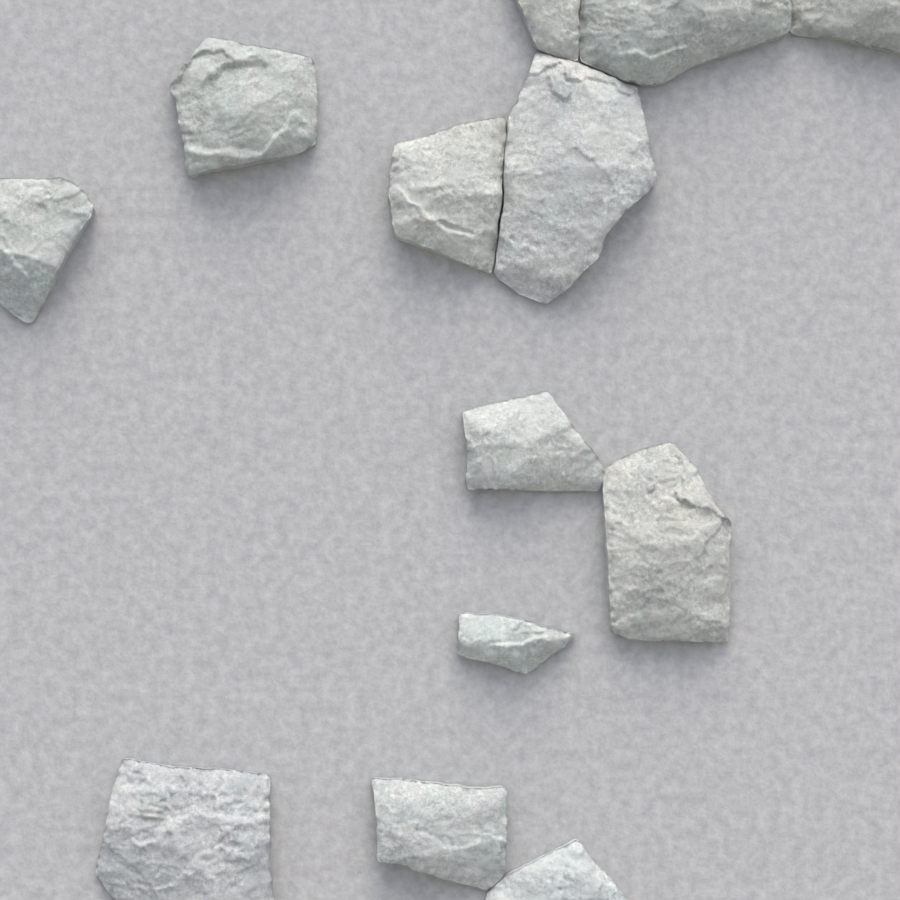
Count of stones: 13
